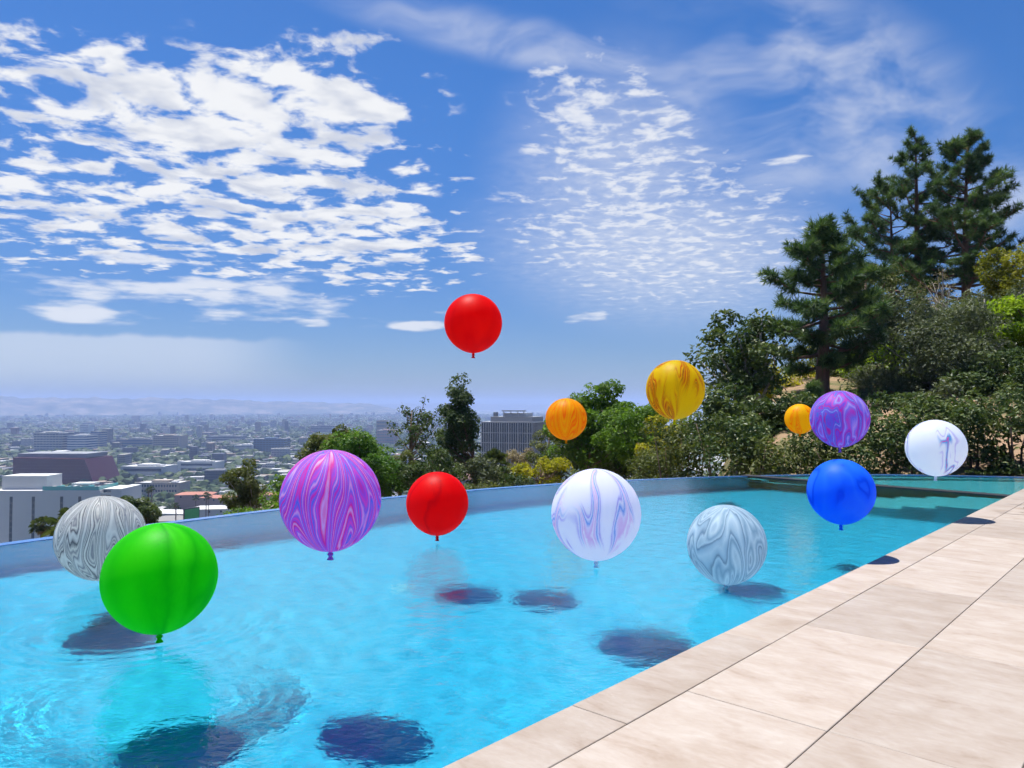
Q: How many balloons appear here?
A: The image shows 13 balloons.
